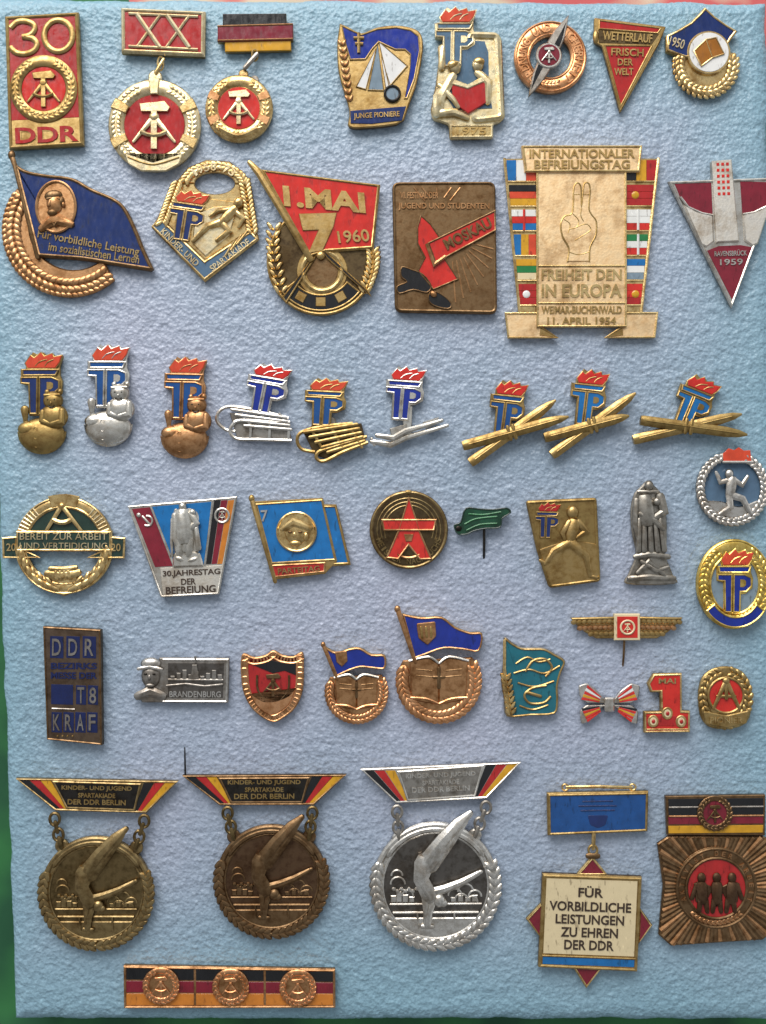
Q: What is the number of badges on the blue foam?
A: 48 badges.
